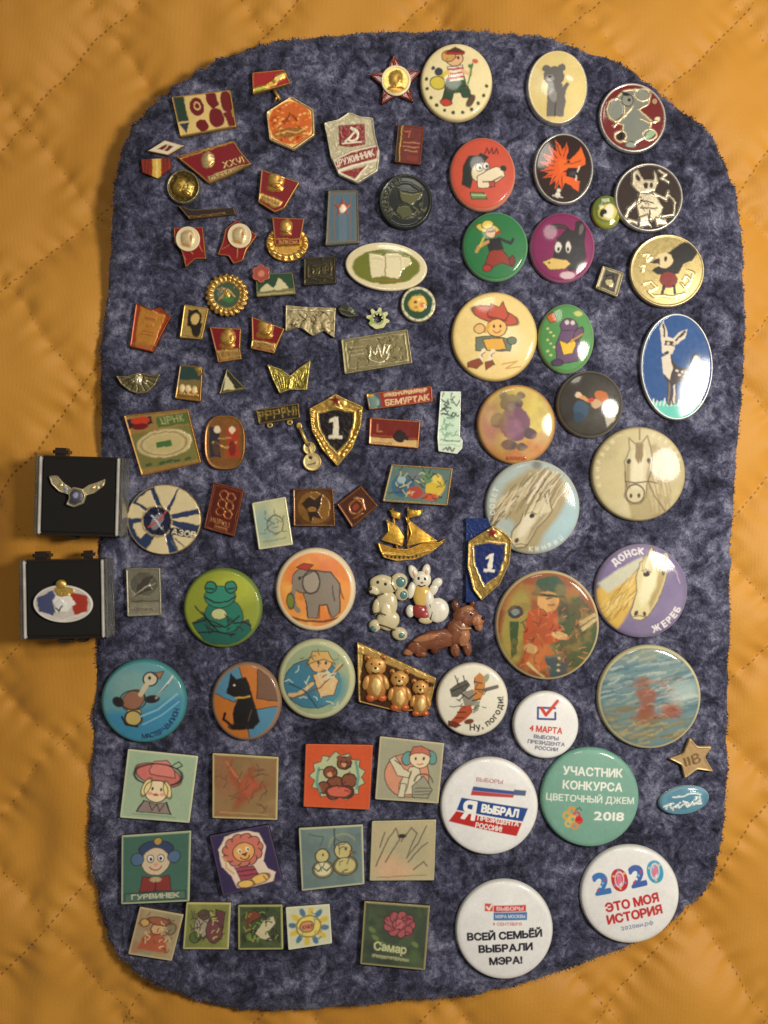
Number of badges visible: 103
